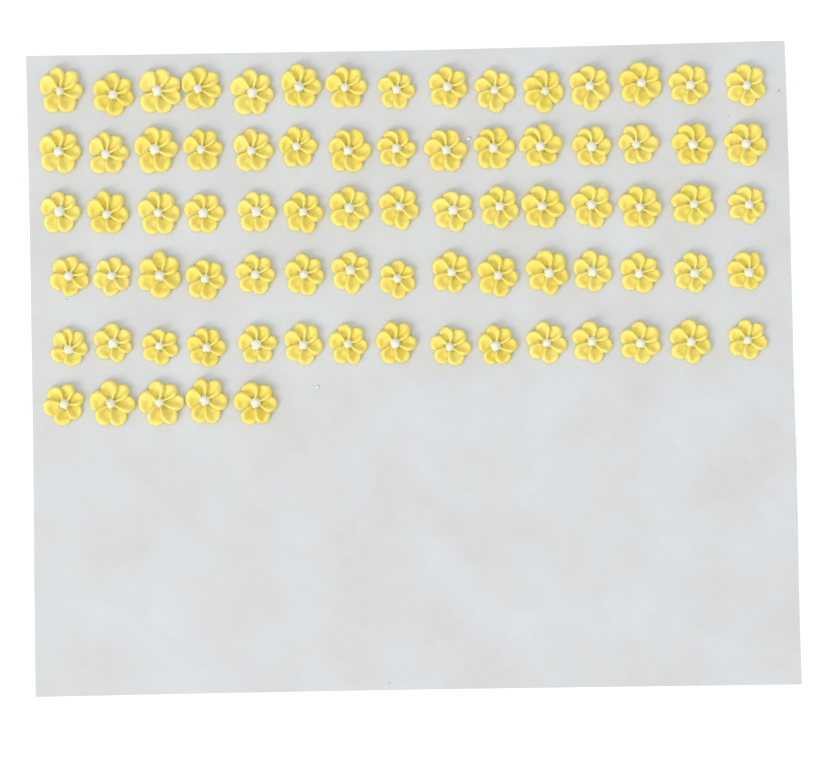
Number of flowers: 80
